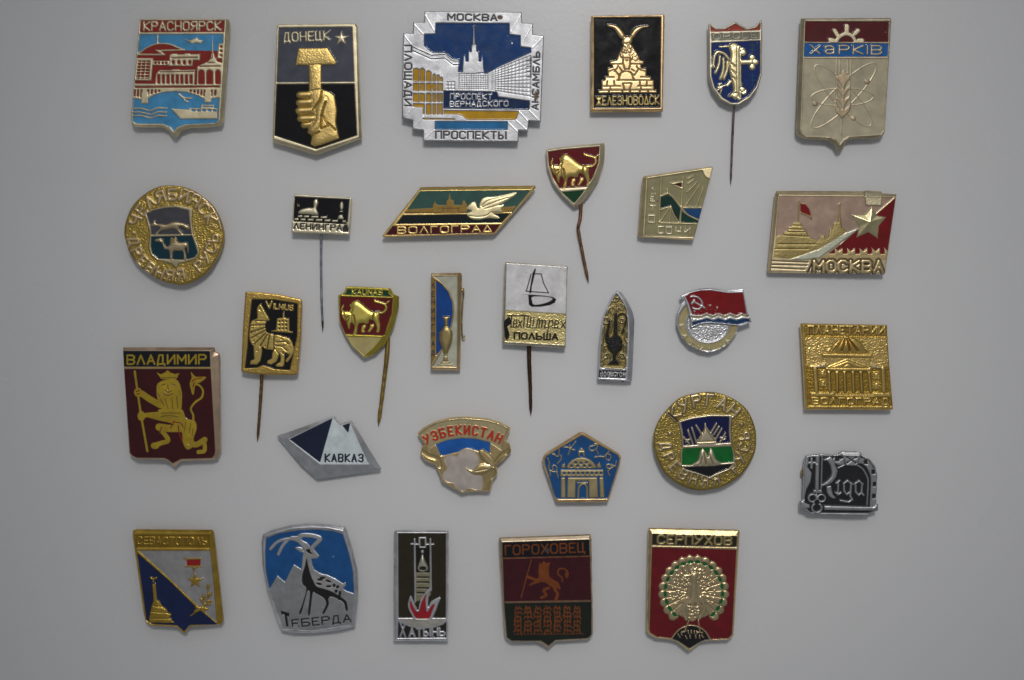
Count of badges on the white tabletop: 30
